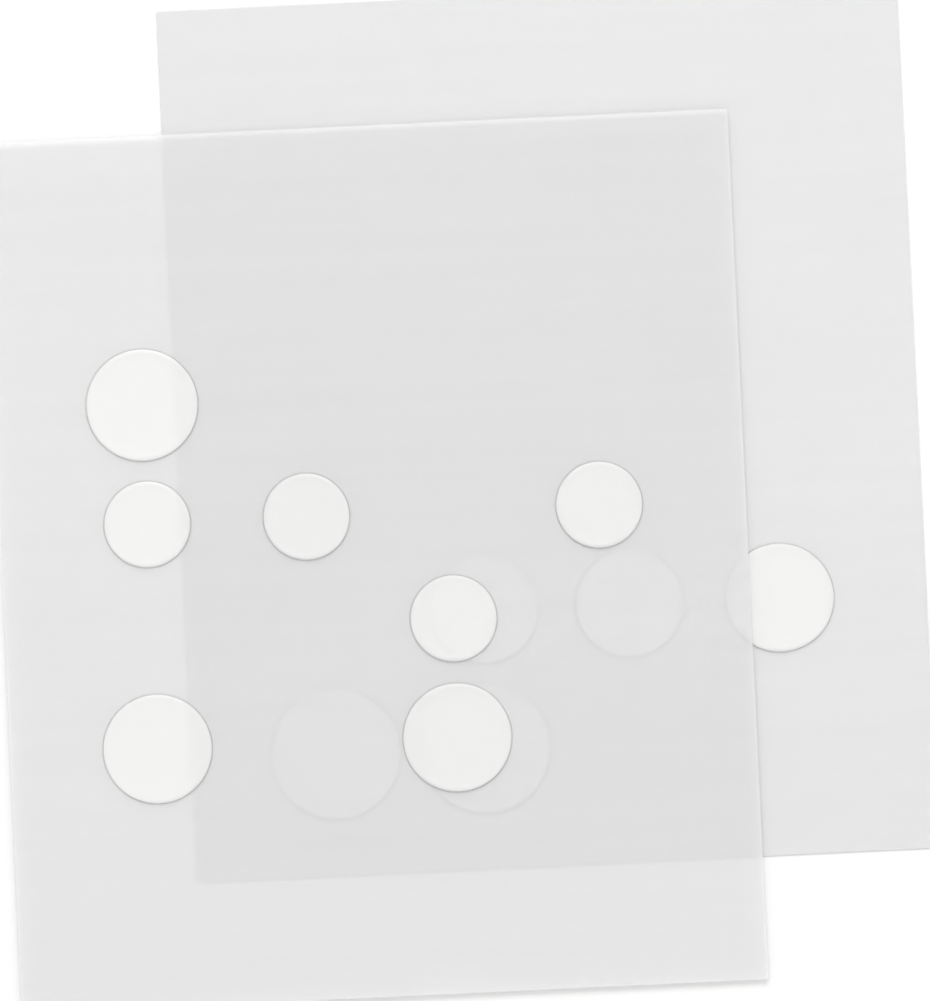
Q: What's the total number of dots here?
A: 12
